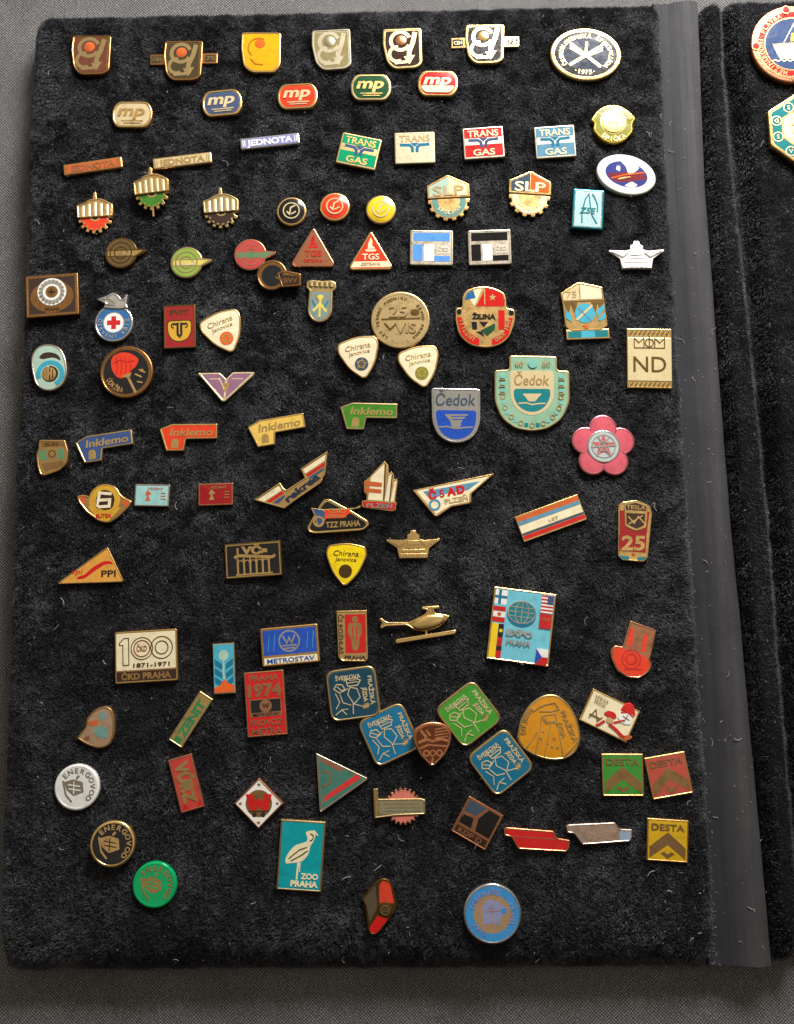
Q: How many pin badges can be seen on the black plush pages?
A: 109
